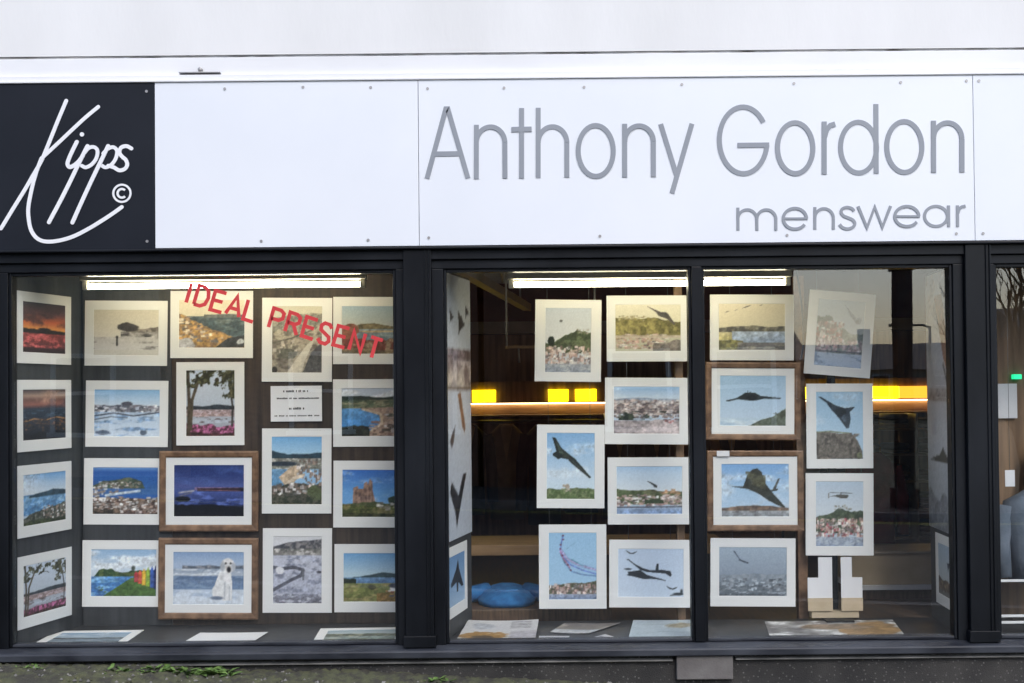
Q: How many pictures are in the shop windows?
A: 37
